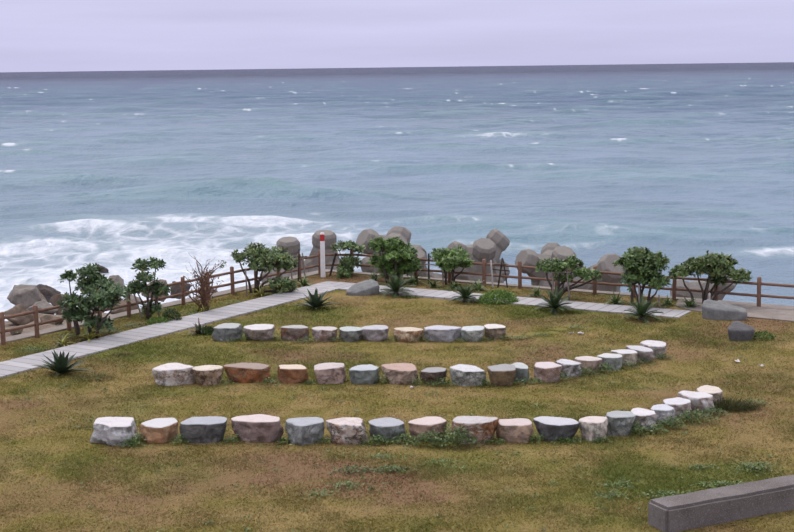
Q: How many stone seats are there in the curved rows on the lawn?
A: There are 46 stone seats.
